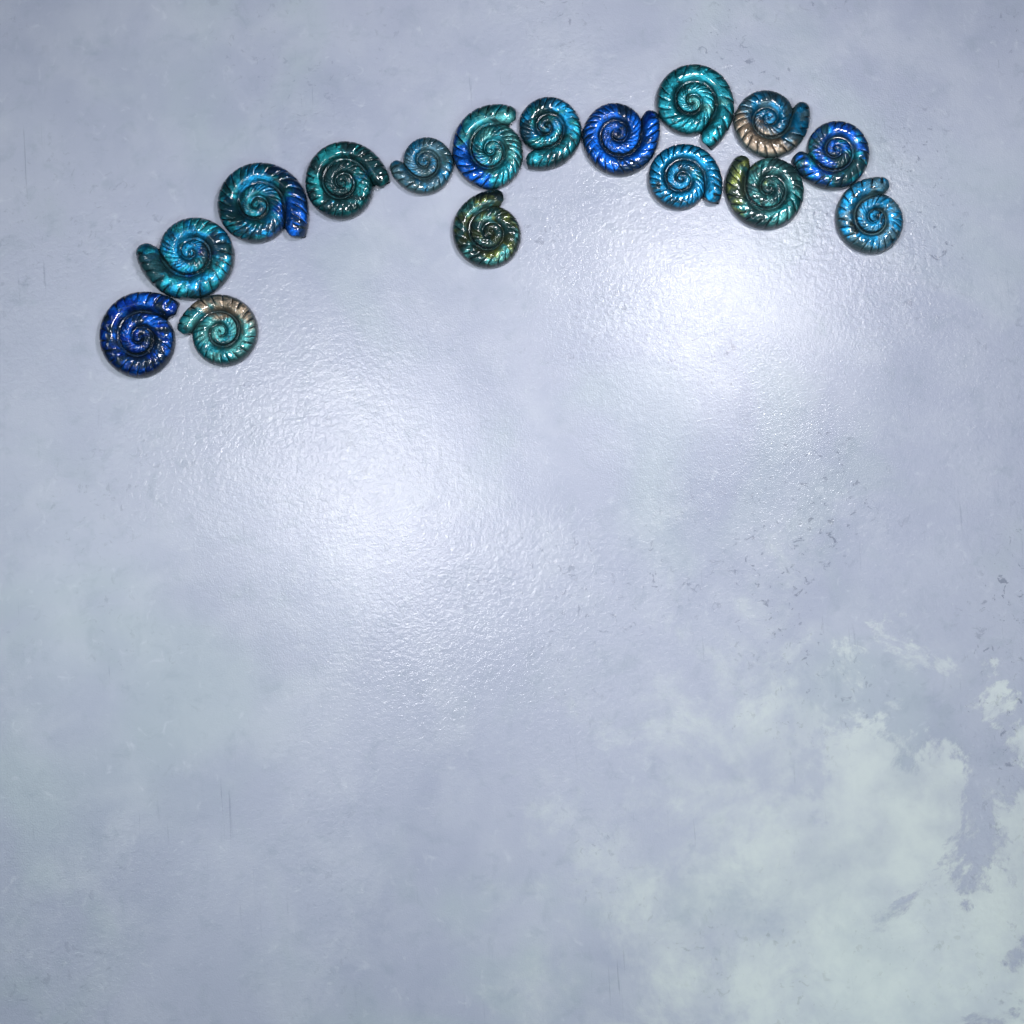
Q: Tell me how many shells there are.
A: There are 16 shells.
